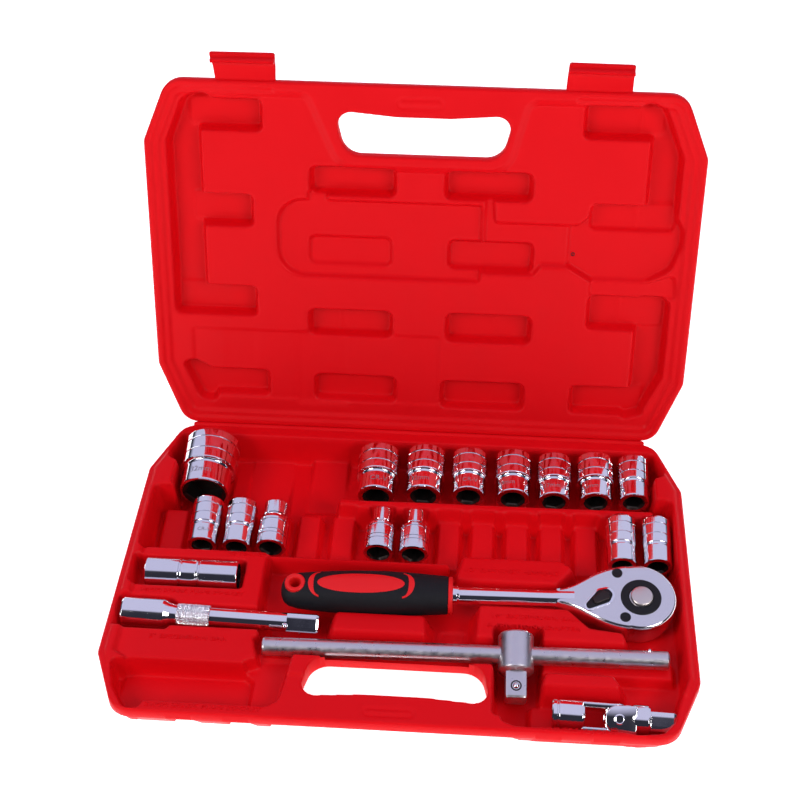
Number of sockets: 16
